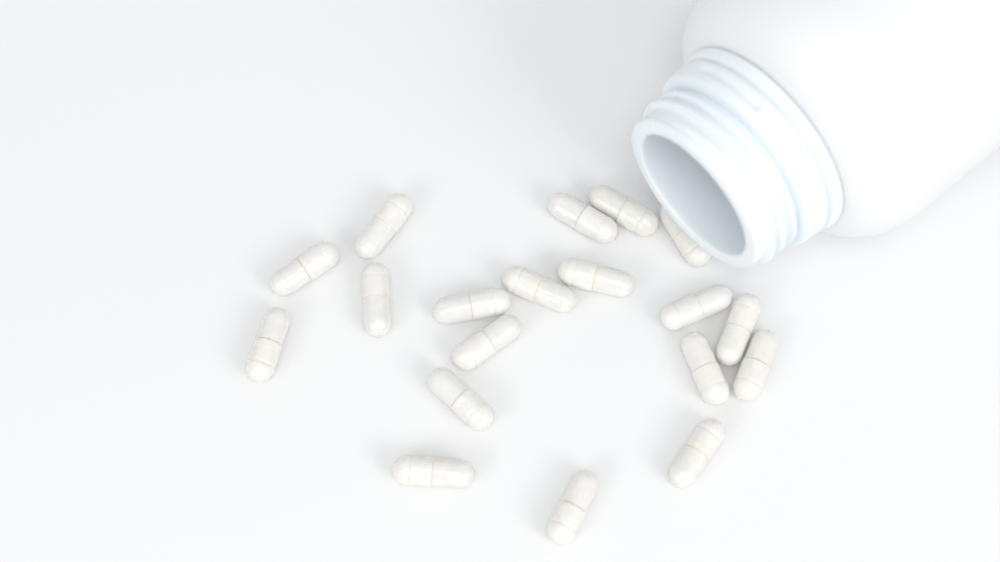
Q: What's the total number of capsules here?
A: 19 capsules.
